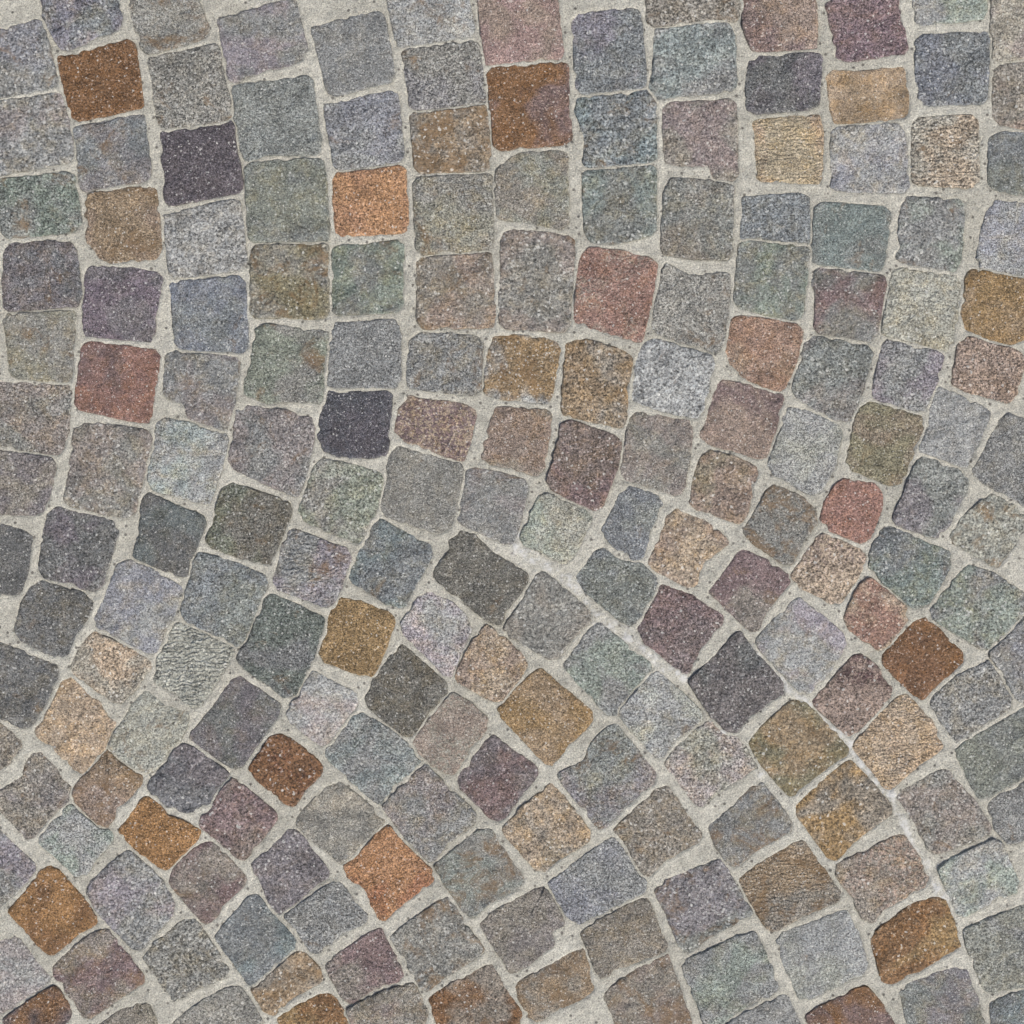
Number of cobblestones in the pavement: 200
